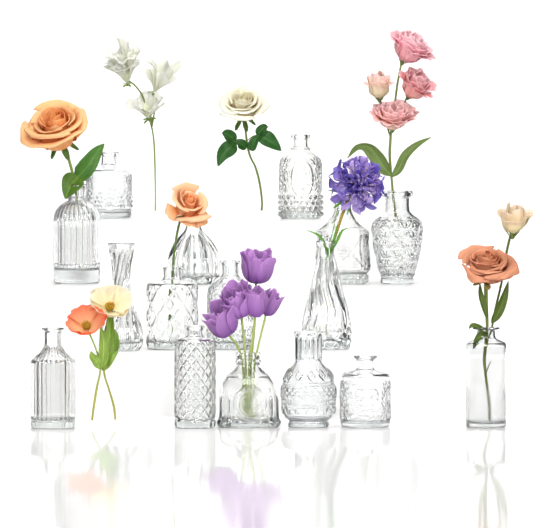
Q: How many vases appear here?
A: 16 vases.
